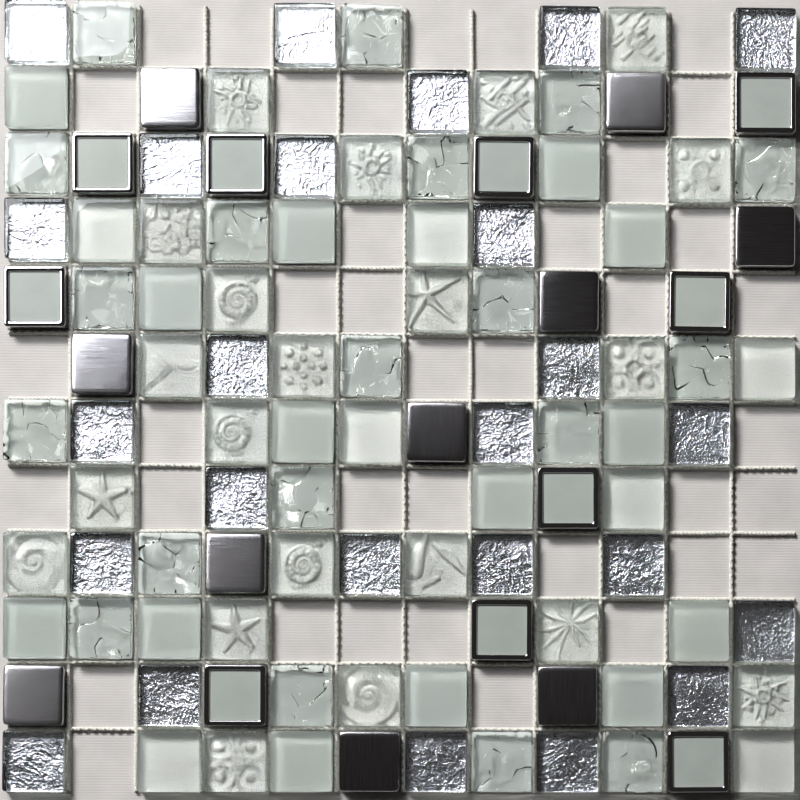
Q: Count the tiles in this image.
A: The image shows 106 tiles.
